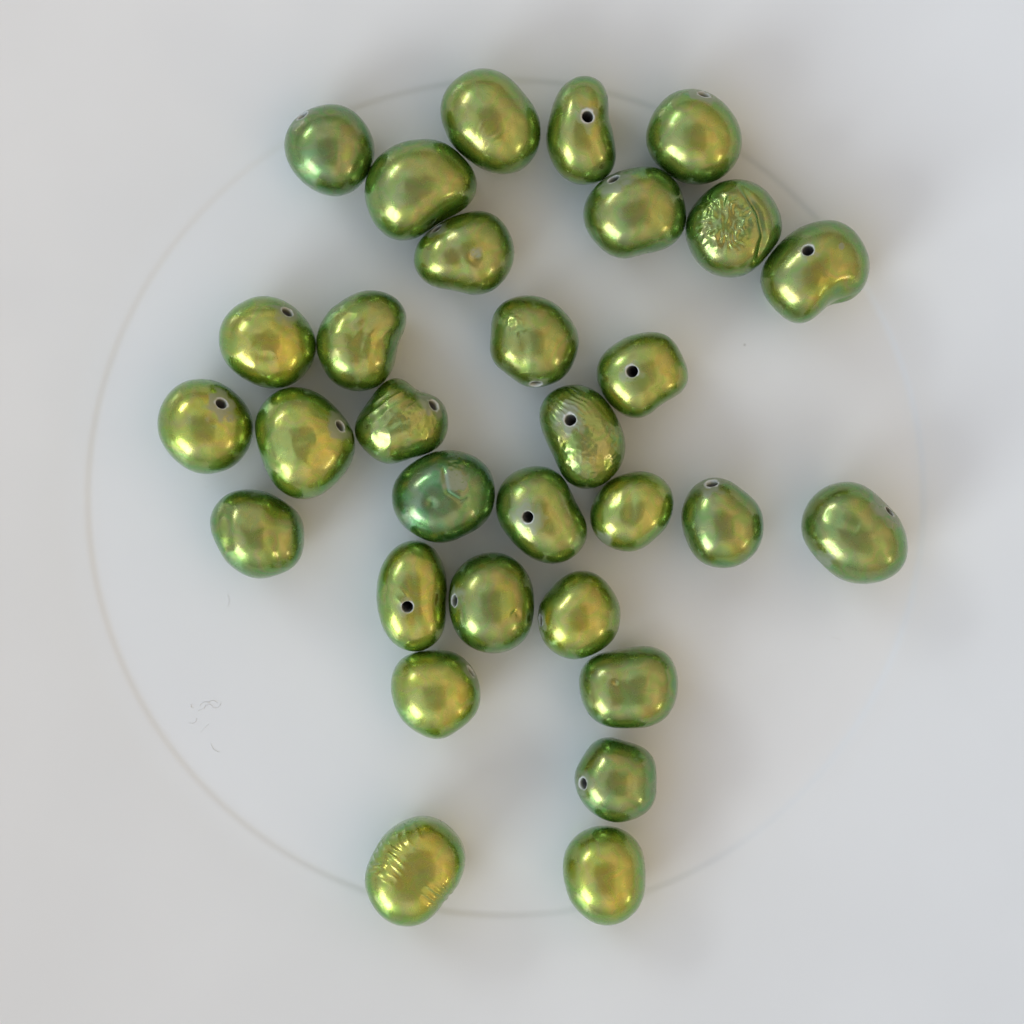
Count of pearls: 31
